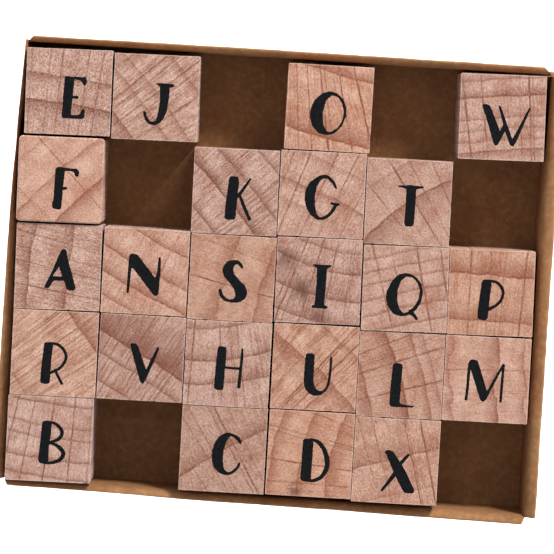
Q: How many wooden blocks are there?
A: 24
